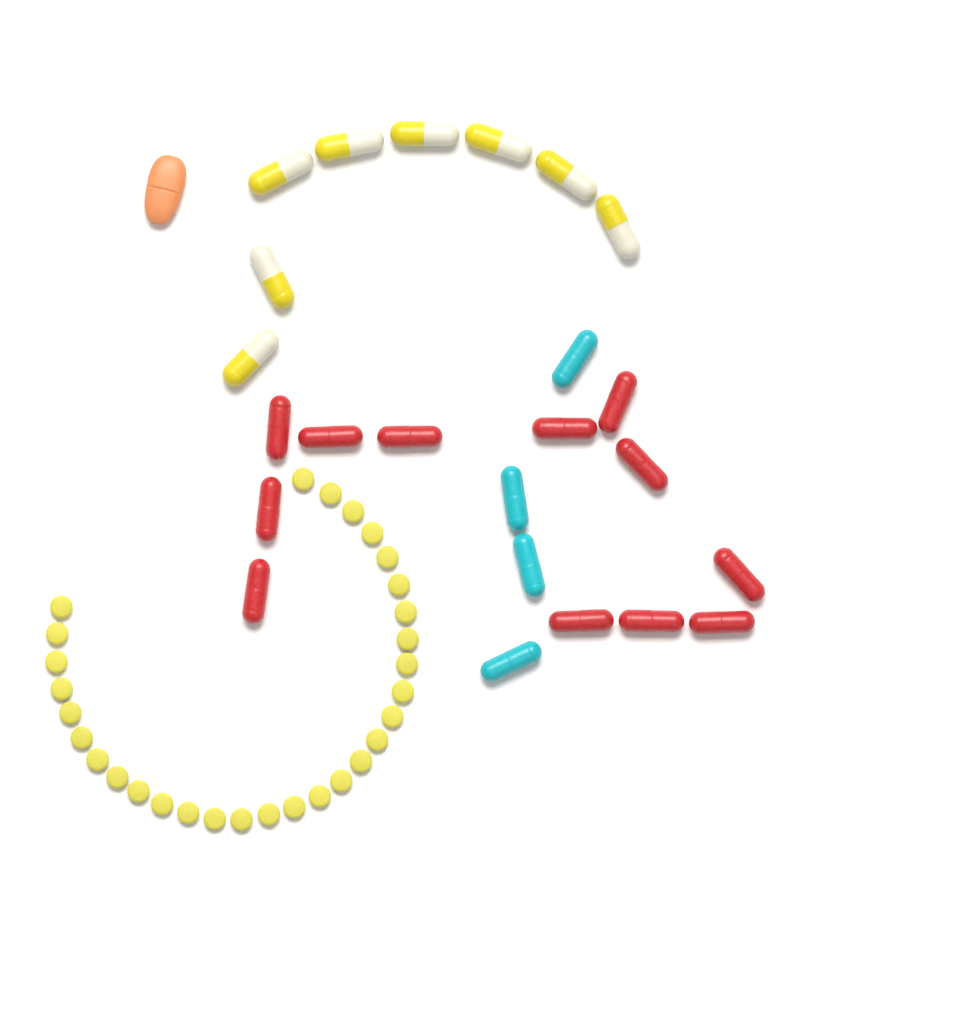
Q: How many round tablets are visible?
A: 30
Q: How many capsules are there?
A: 24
